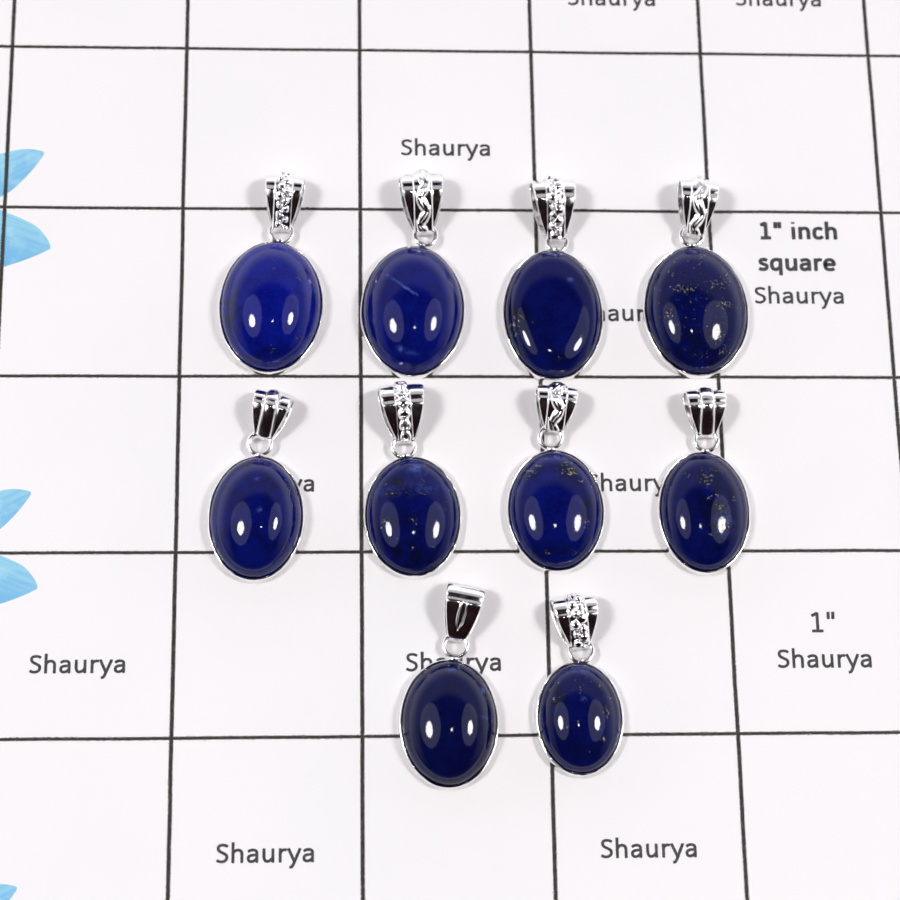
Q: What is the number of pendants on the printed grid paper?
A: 10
